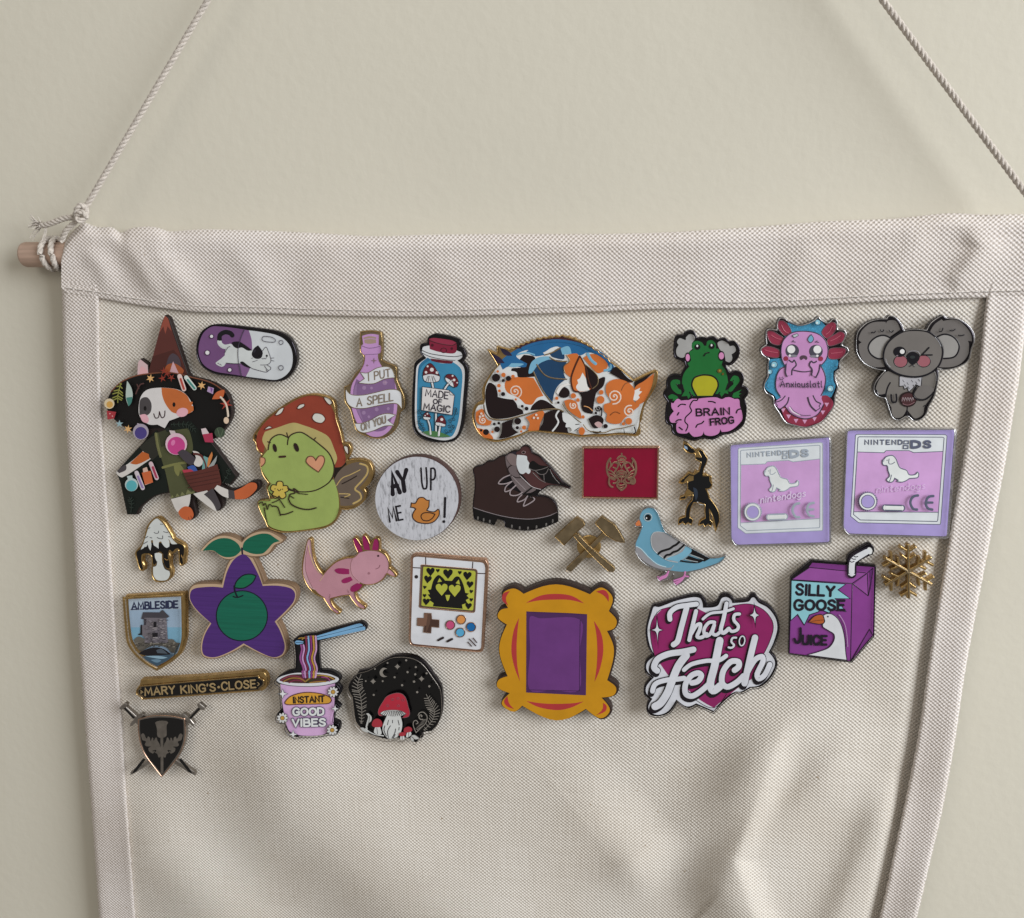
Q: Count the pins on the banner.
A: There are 30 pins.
